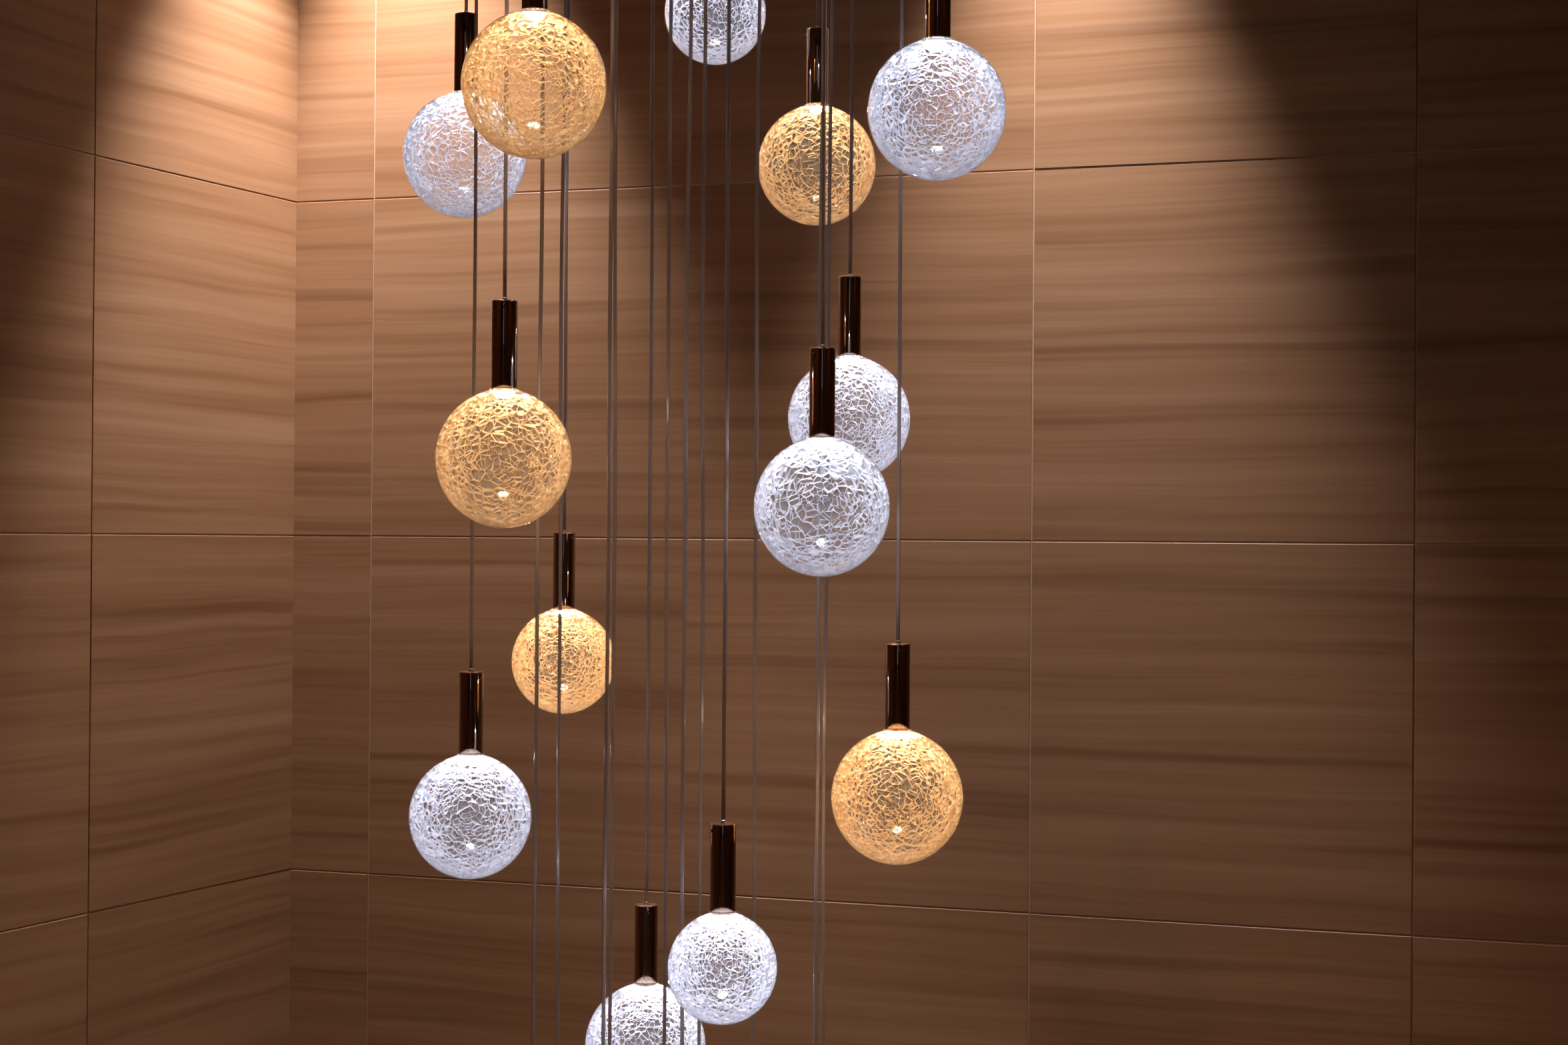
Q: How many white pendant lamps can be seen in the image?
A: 8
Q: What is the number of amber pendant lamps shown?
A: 5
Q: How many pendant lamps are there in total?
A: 13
